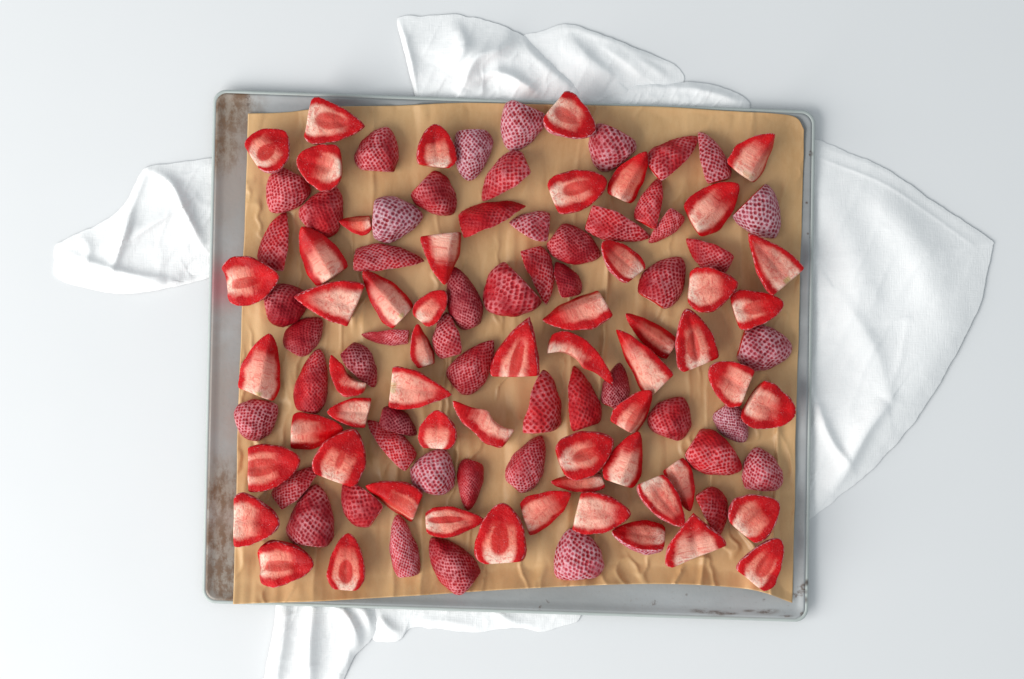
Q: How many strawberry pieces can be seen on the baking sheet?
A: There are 110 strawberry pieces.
